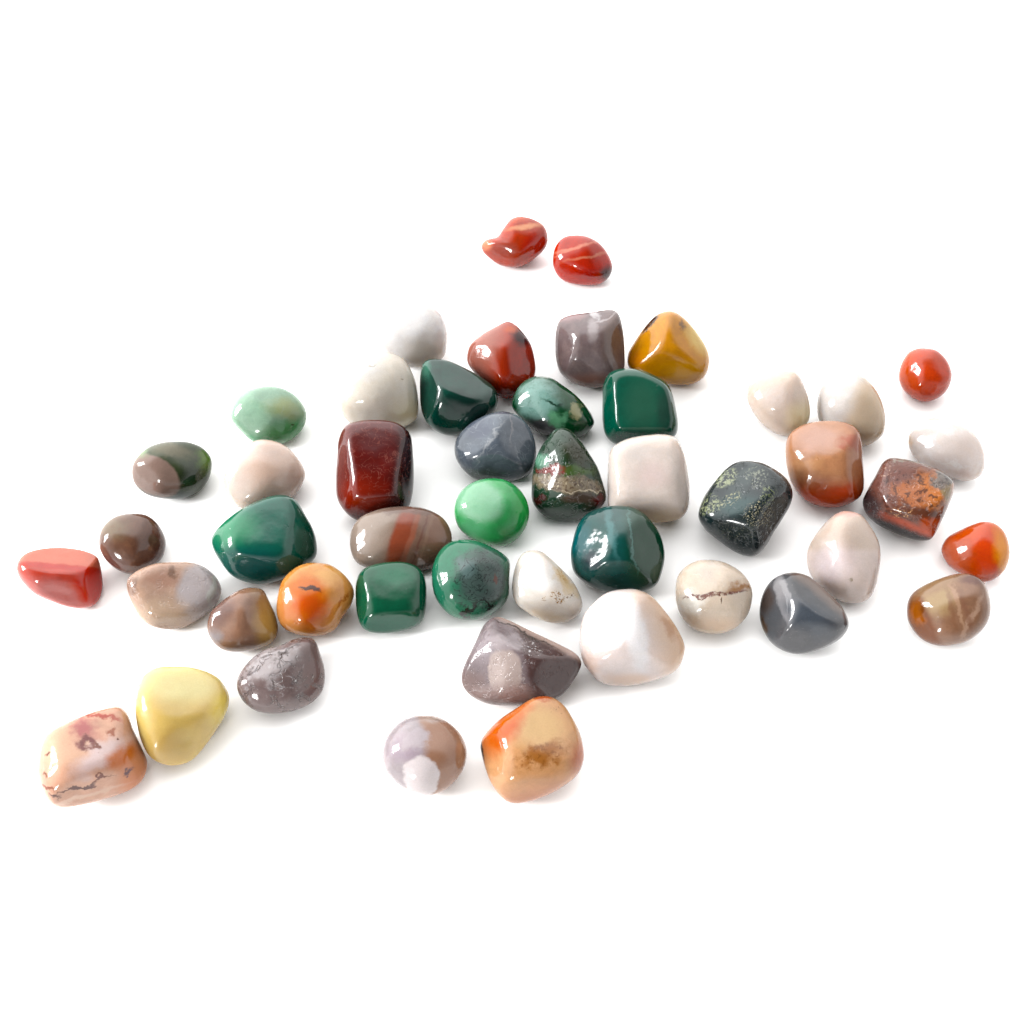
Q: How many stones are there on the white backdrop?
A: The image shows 48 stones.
